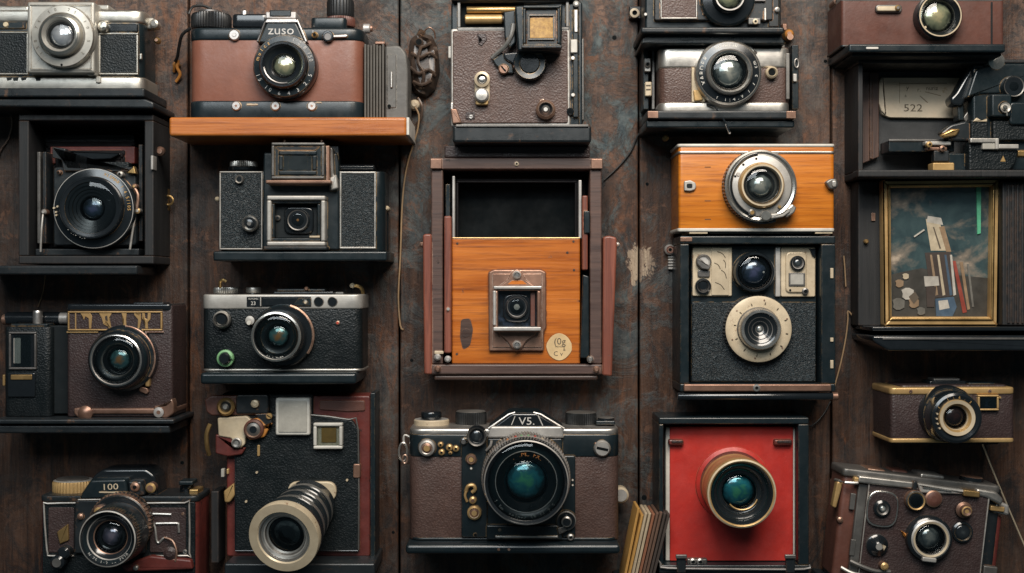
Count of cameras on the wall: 20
